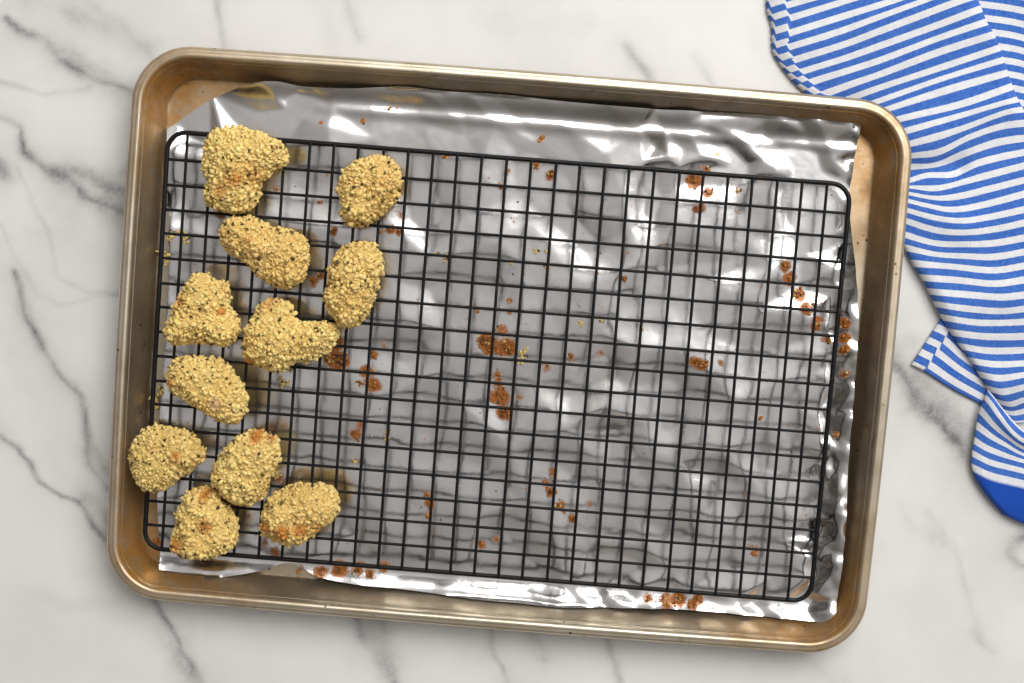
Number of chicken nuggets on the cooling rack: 11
